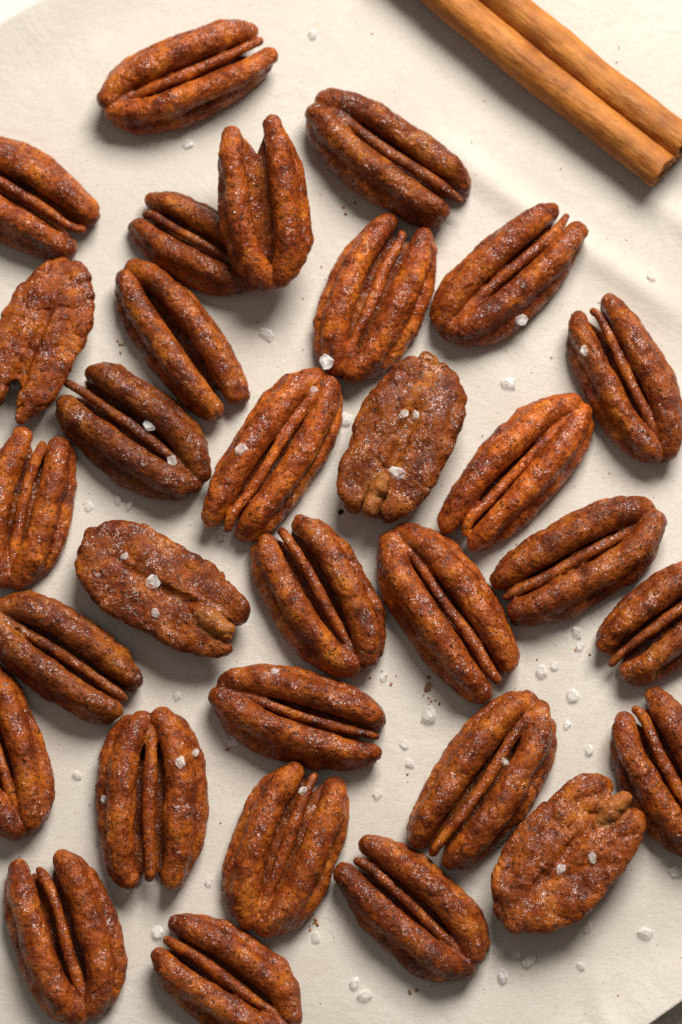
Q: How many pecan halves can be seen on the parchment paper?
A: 31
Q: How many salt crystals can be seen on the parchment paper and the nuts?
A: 60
